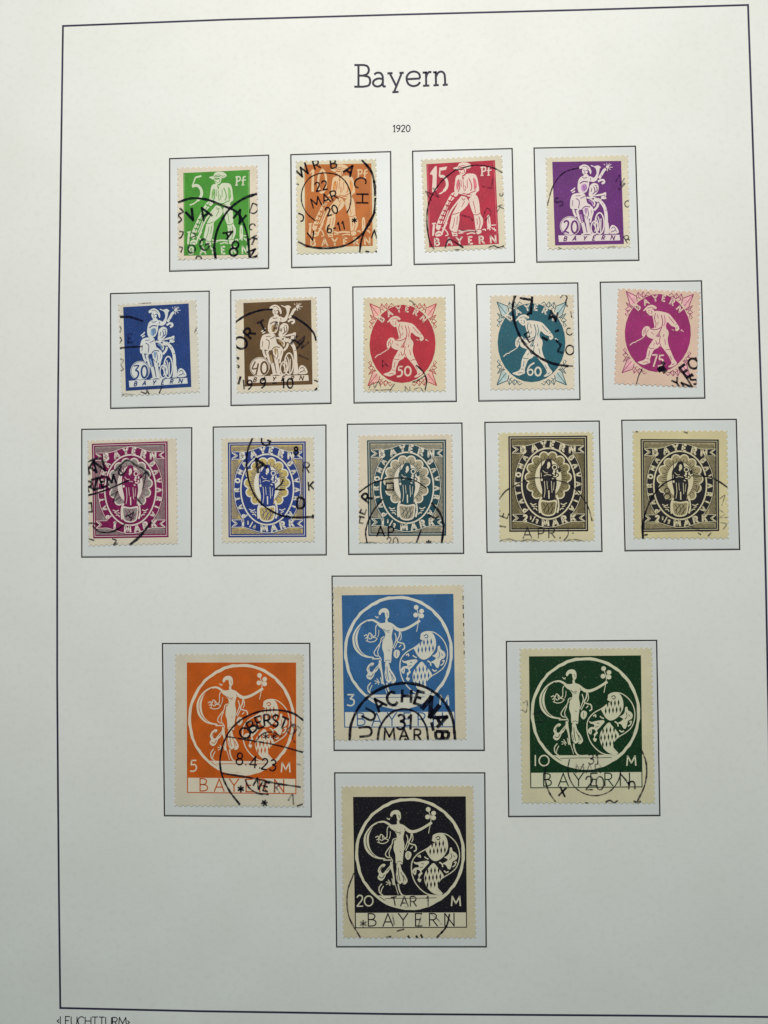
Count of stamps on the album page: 18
